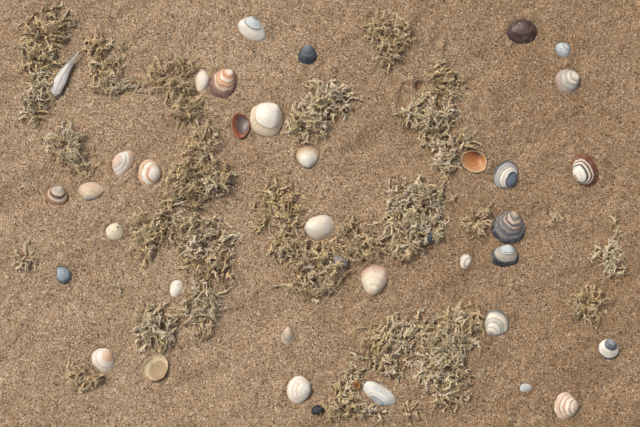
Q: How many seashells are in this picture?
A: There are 34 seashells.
